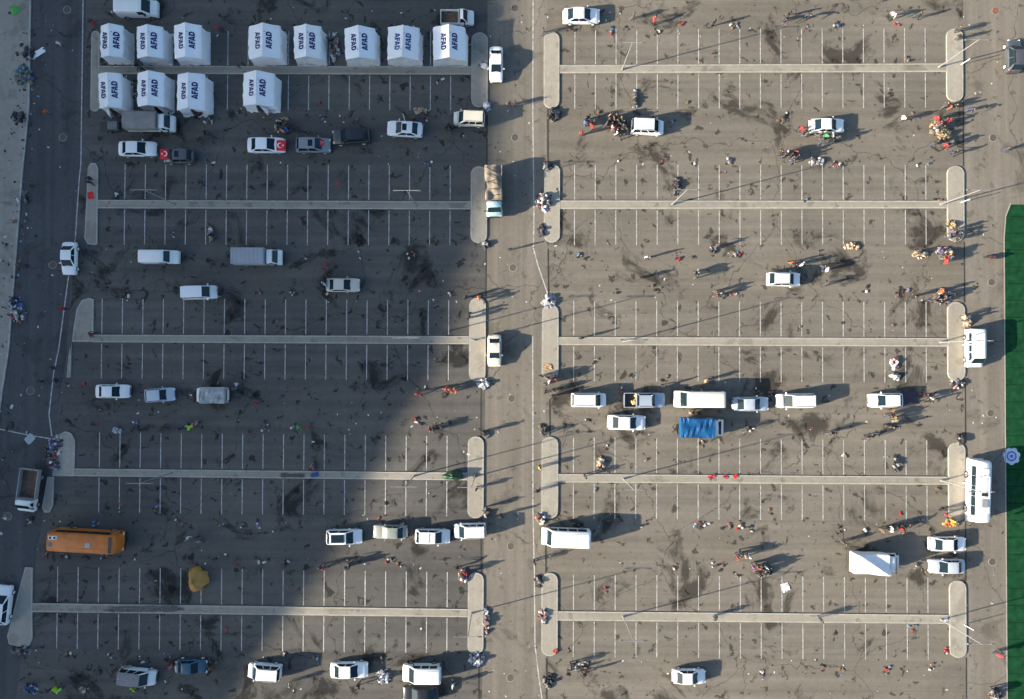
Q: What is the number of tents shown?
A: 12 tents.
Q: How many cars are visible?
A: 37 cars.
